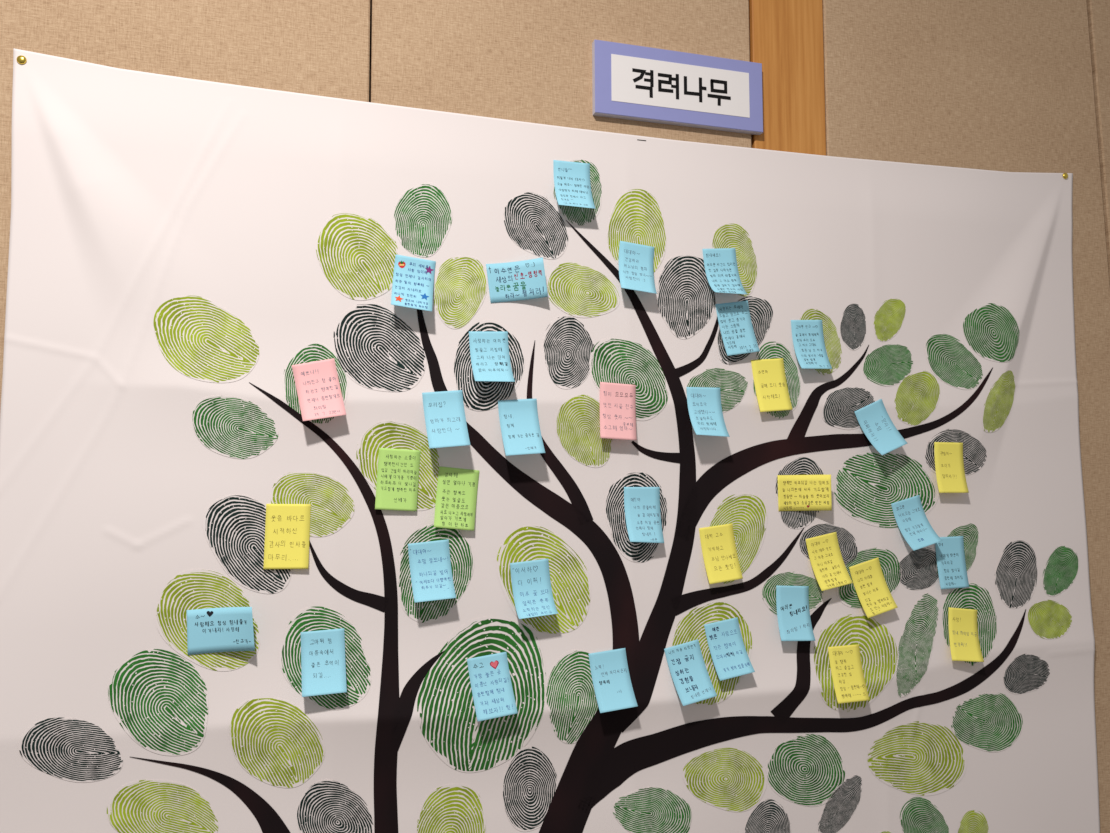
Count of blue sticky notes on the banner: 24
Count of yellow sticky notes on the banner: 9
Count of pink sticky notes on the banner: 2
